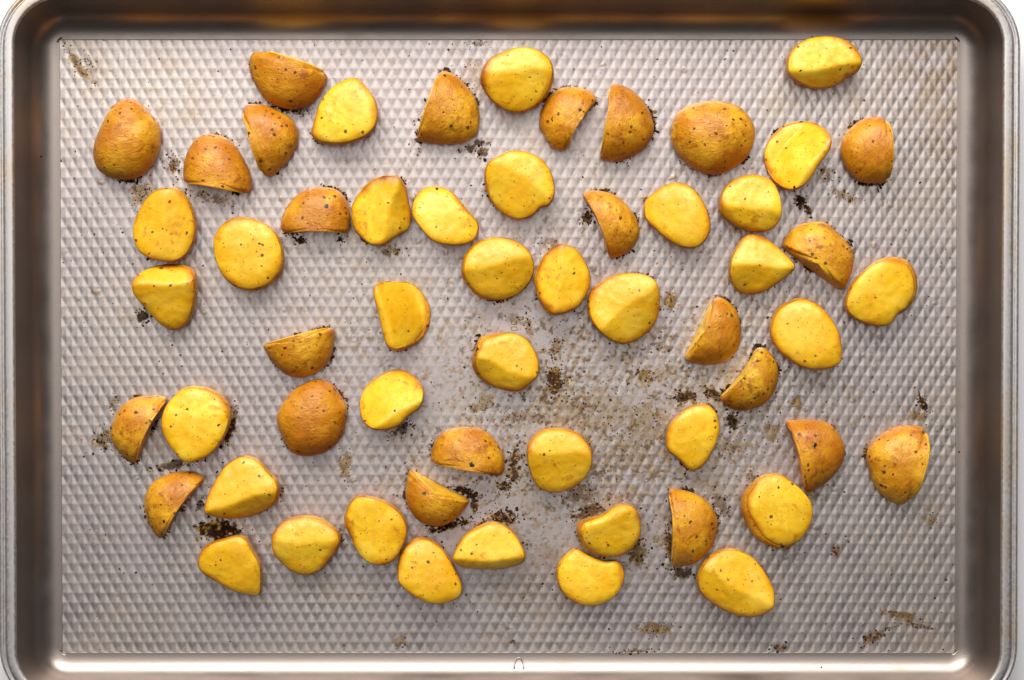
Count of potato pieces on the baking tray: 57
